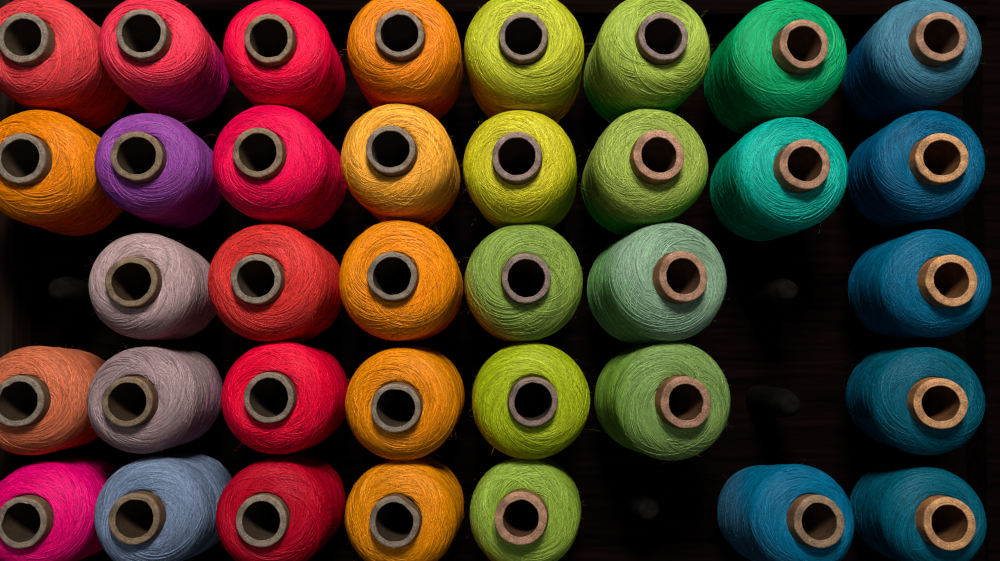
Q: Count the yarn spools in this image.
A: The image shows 36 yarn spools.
